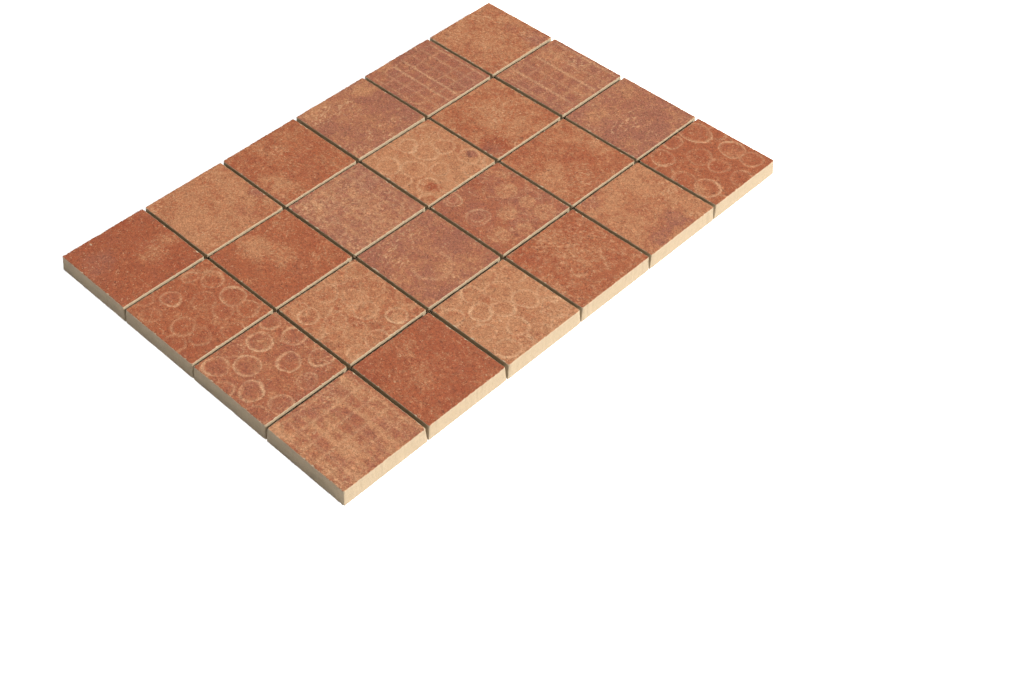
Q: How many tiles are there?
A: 24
